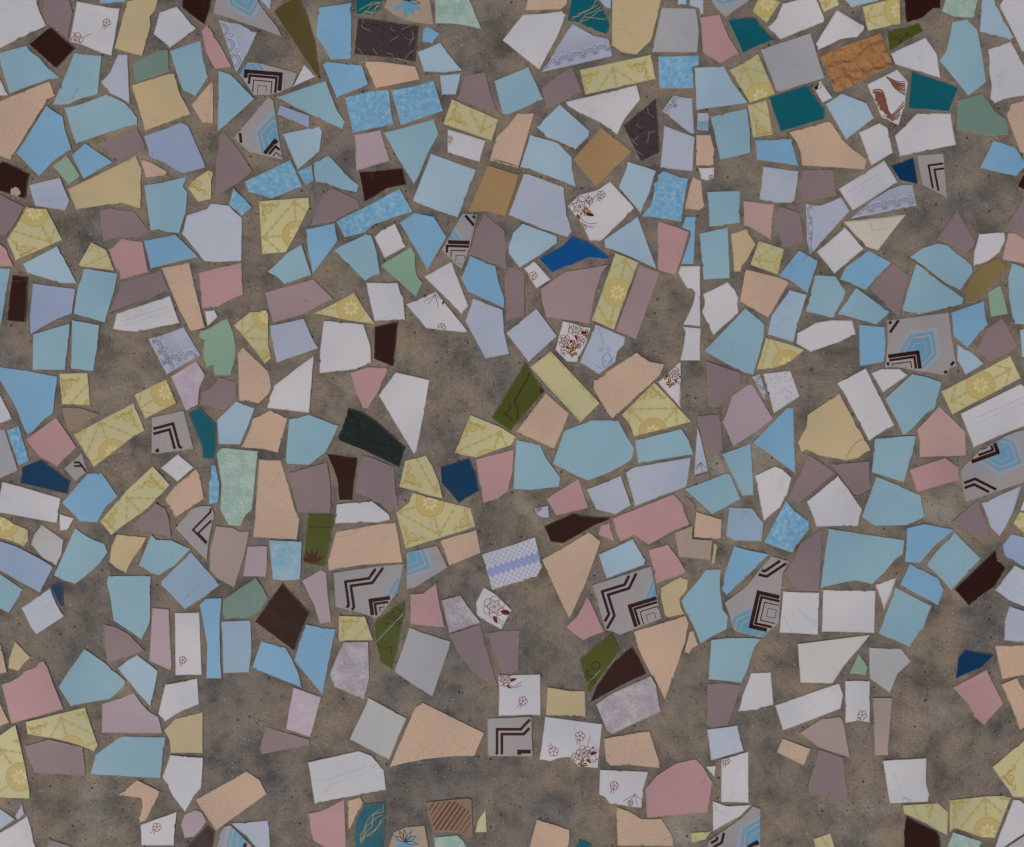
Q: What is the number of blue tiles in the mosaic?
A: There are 121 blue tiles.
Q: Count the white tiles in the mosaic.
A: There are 108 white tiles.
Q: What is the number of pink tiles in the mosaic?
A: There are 75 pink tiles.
